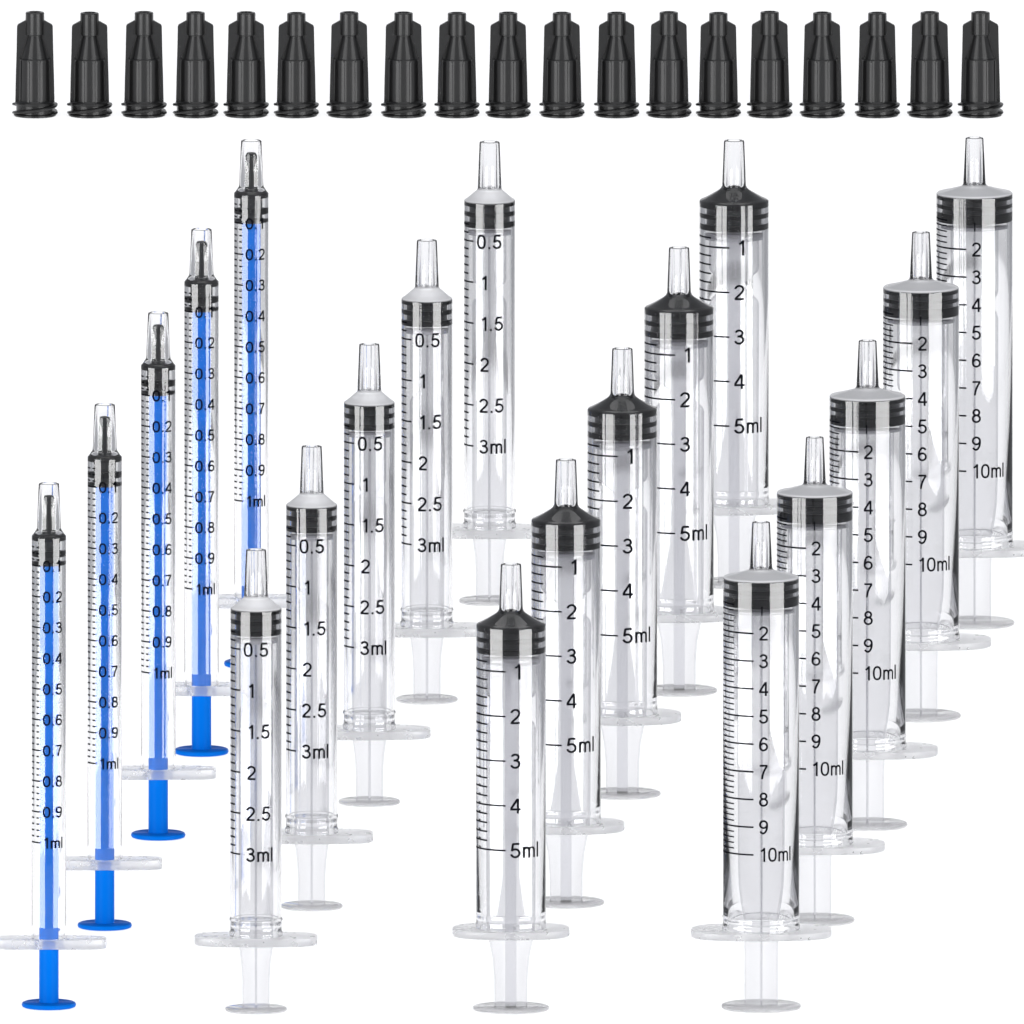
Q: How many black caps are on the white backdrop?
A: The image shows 19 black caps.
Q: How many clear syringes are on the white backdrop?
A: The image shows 15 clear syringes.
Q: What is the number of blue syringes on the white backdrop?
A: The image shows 5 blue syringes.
